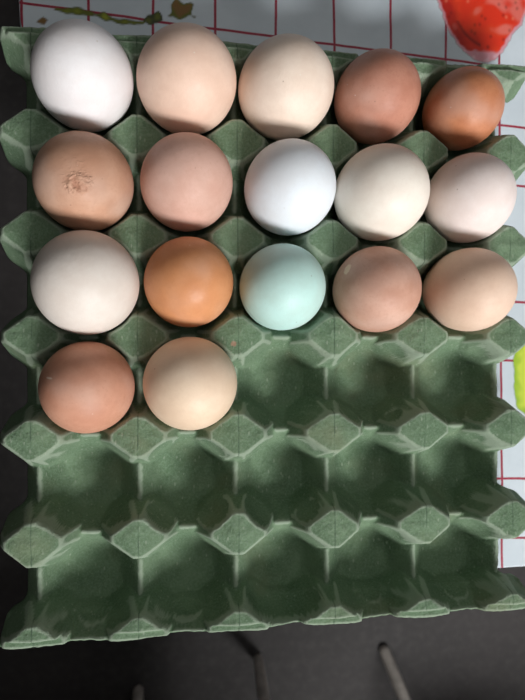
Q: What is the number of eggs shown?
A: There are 17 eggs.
